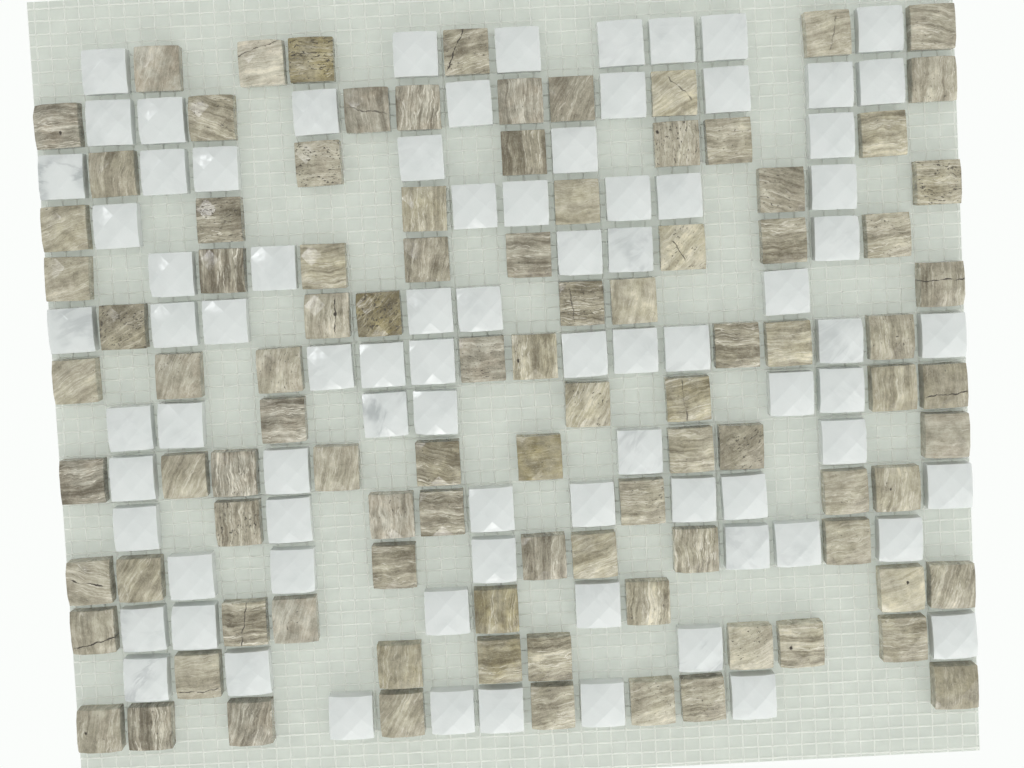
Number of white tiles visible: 82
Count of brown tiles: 97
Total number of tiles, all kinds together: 179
